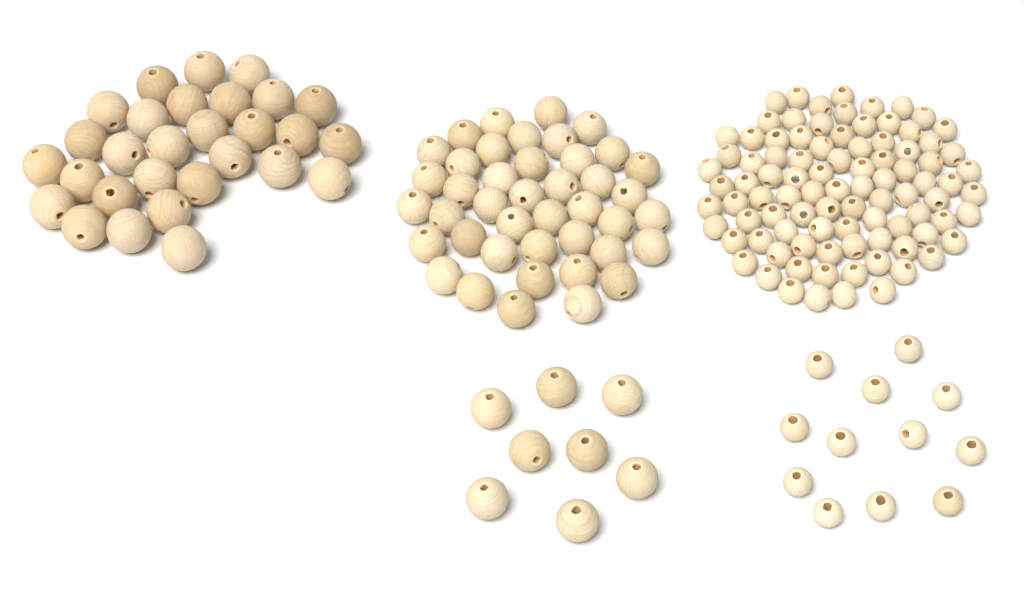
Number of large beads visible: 29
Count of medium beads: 50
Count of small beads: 104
